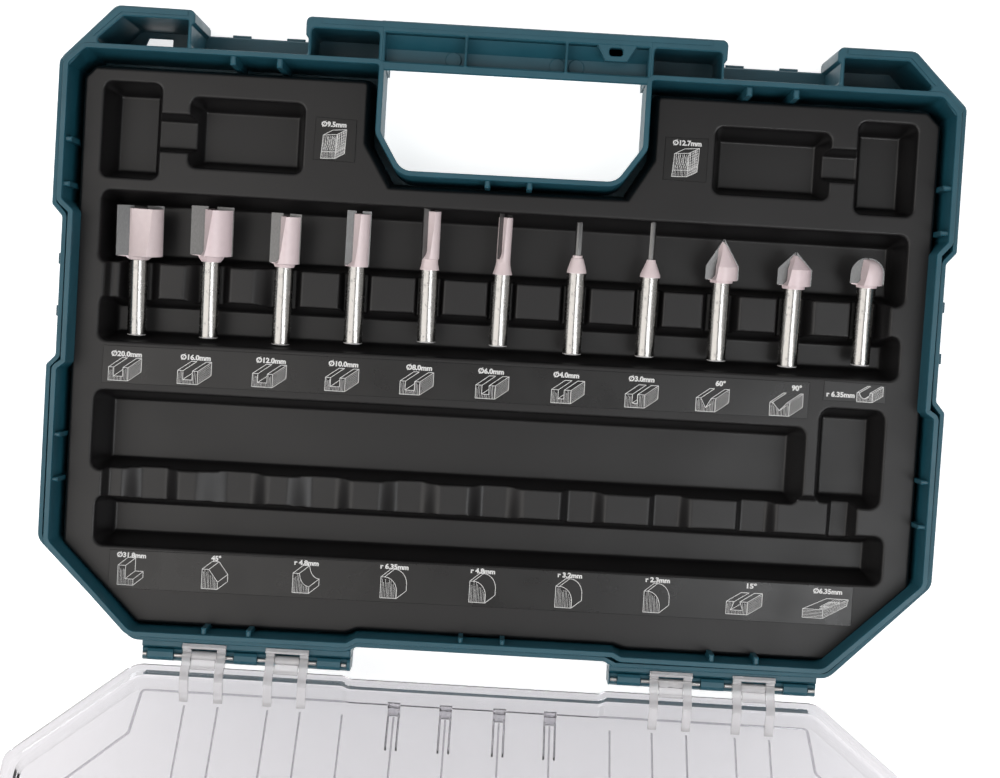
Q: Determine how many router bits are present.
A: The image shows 11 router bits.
